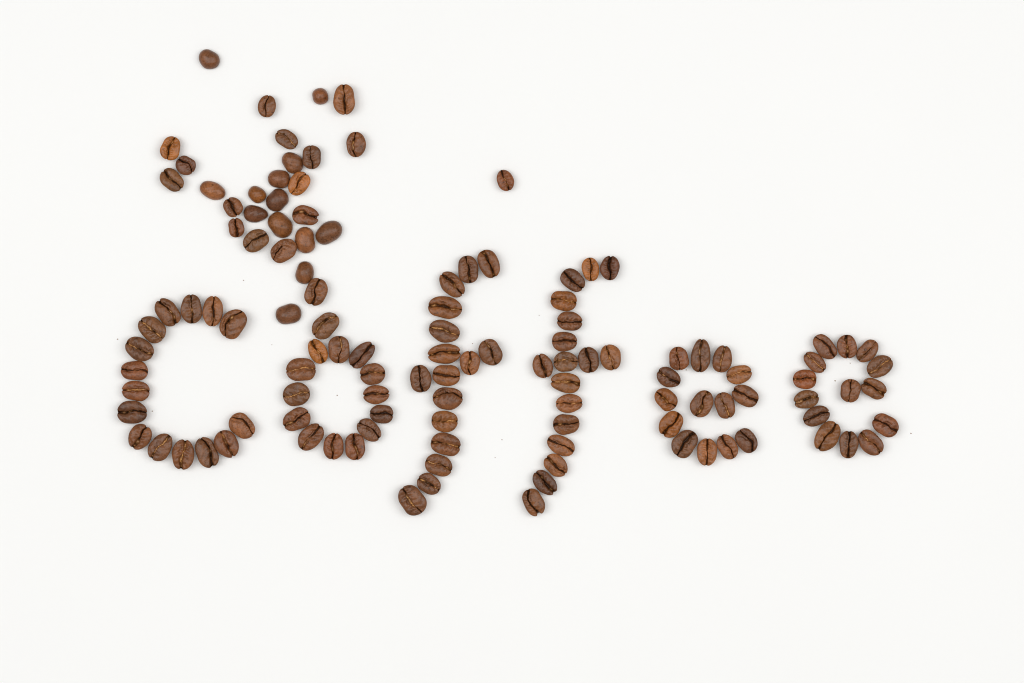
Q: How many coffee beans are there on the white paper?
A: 119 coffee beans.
